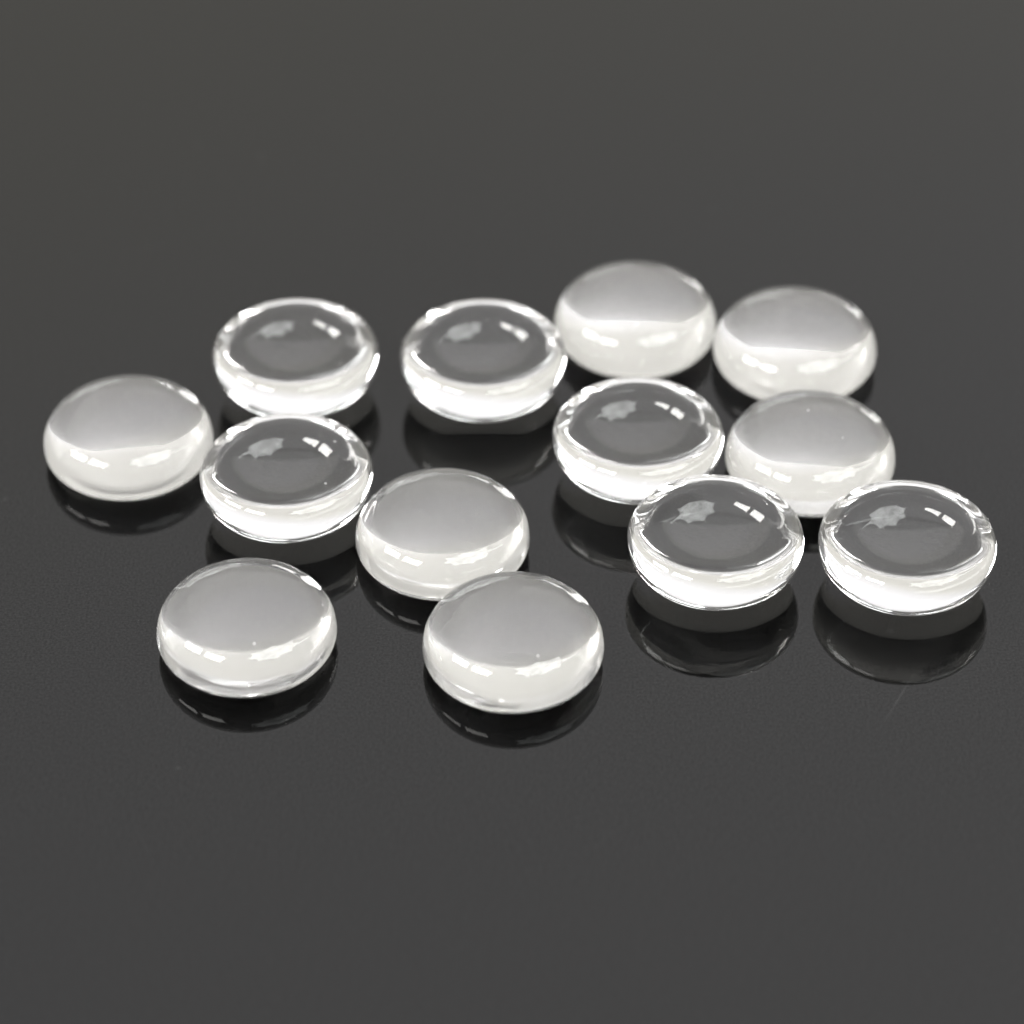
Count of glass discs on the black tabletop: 13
